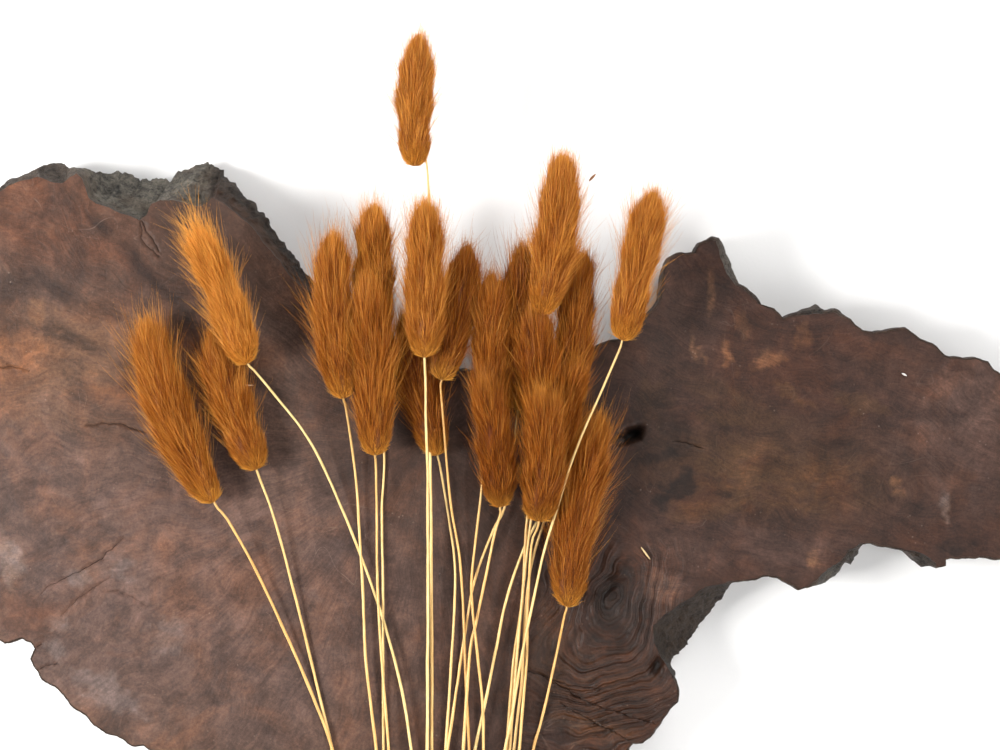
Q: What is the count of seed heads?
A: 20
